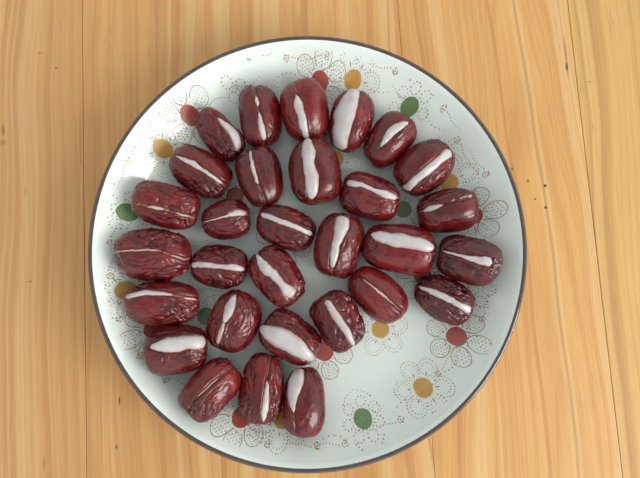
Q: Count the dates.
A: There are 30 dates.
